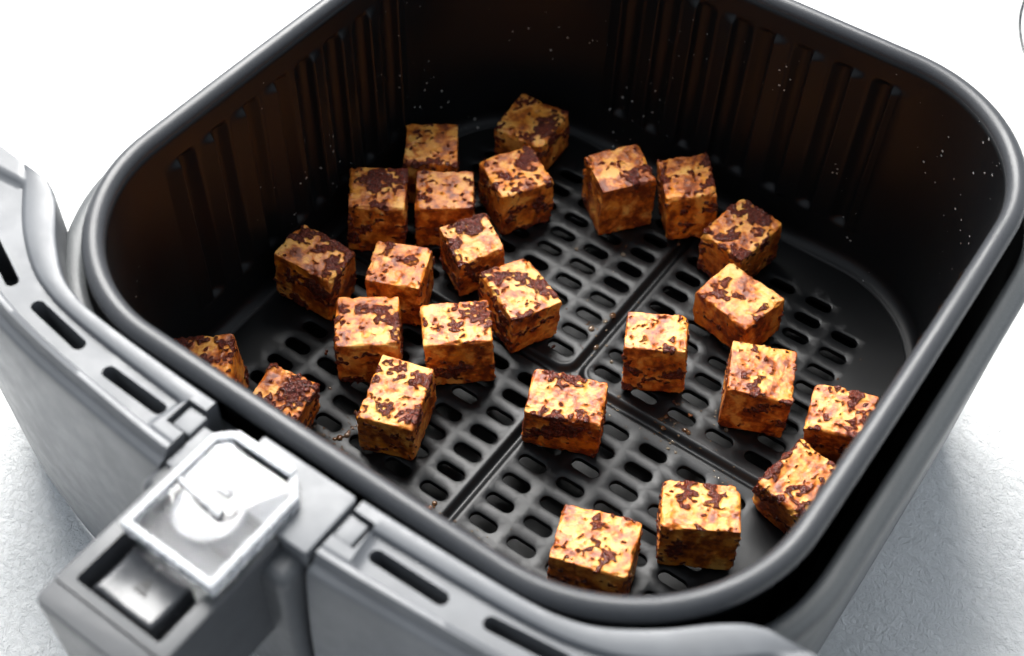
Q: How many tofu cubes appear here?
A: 25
